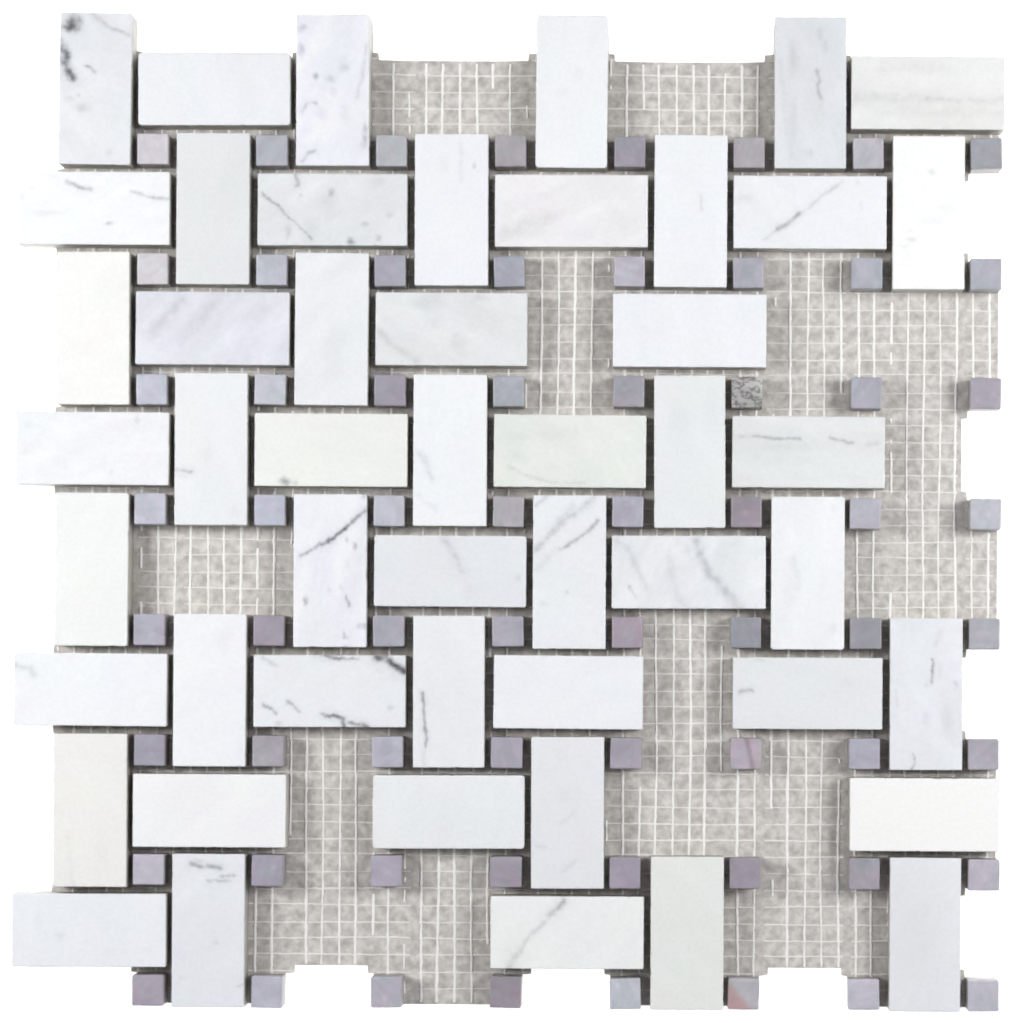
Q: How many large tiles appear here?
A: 49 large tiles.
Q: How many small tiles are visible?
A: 64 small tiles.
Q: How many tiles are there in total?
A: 113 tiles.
